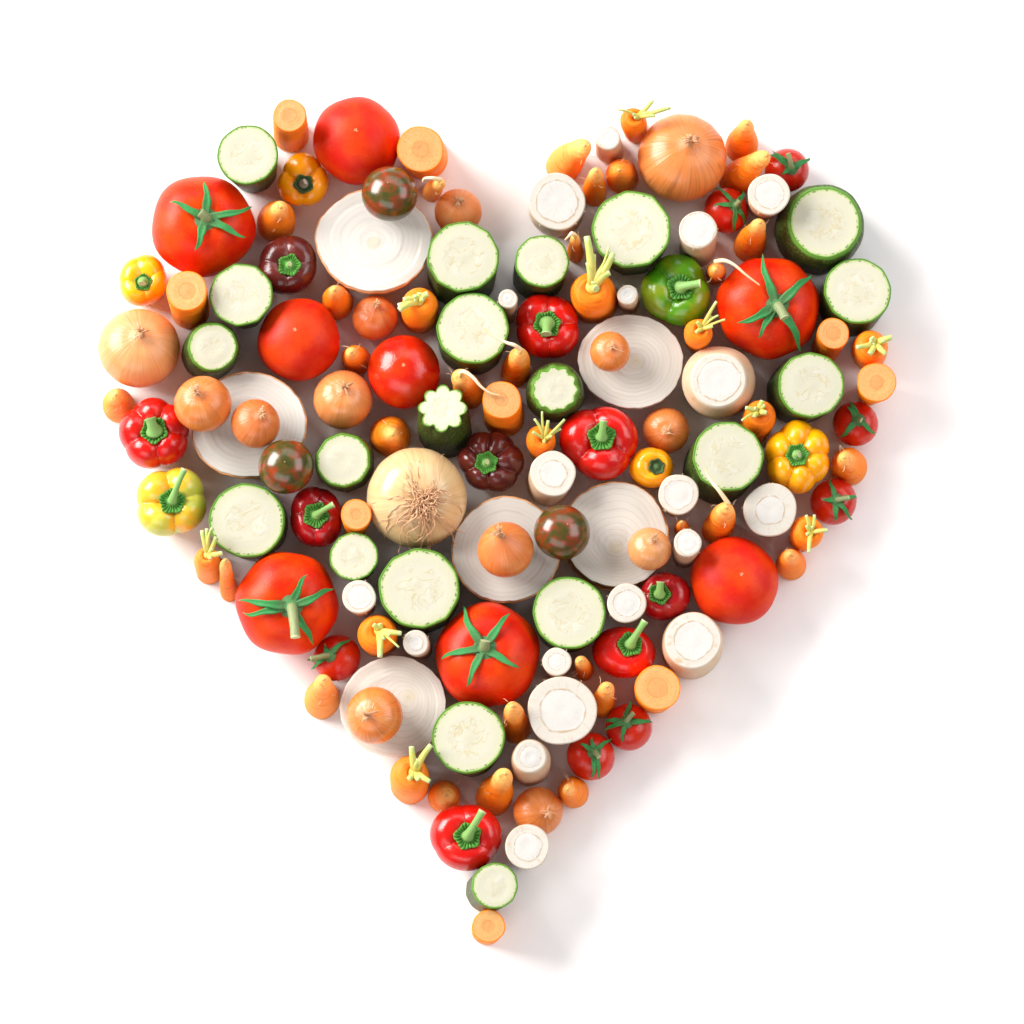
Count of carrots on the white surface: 48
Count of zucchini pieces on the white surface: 20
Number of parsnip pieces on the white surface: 19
